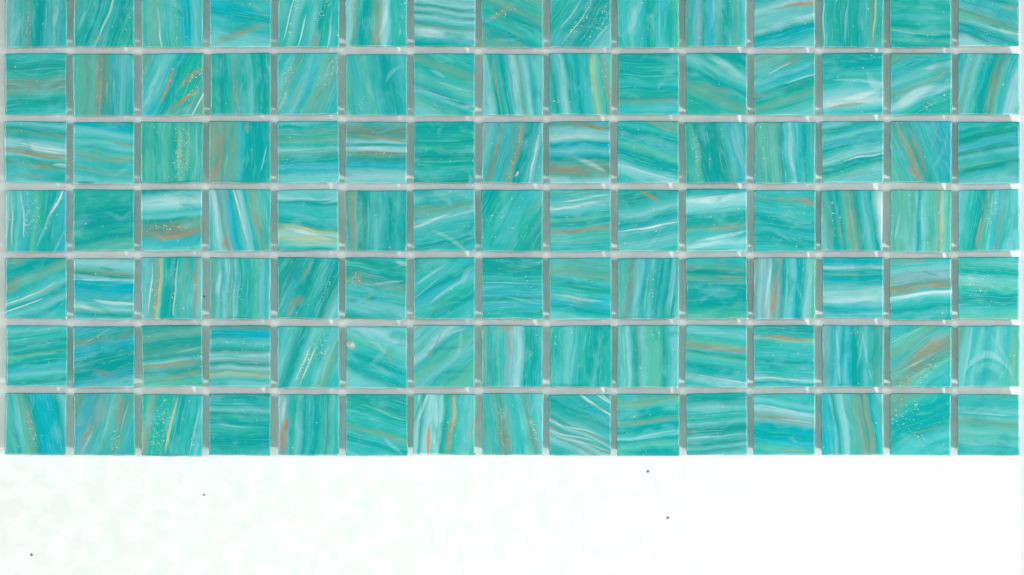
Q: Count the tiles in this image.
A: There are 105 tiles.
